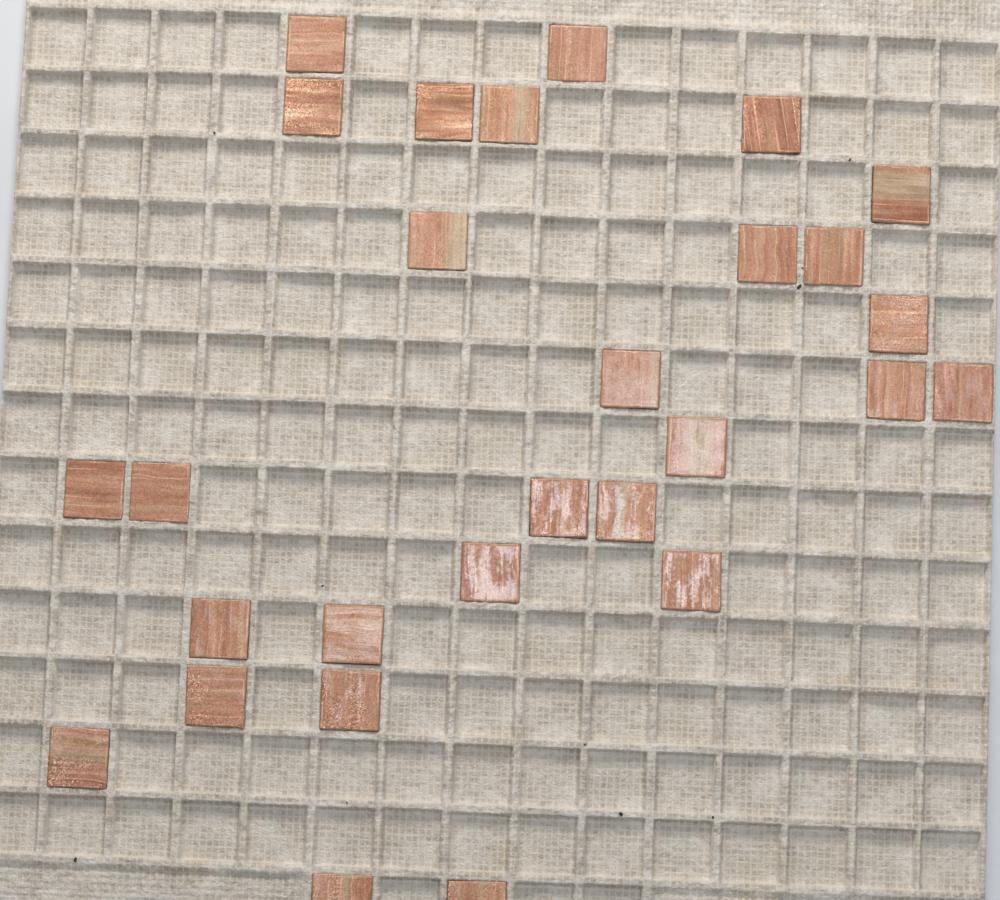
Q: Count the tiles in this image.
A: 28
